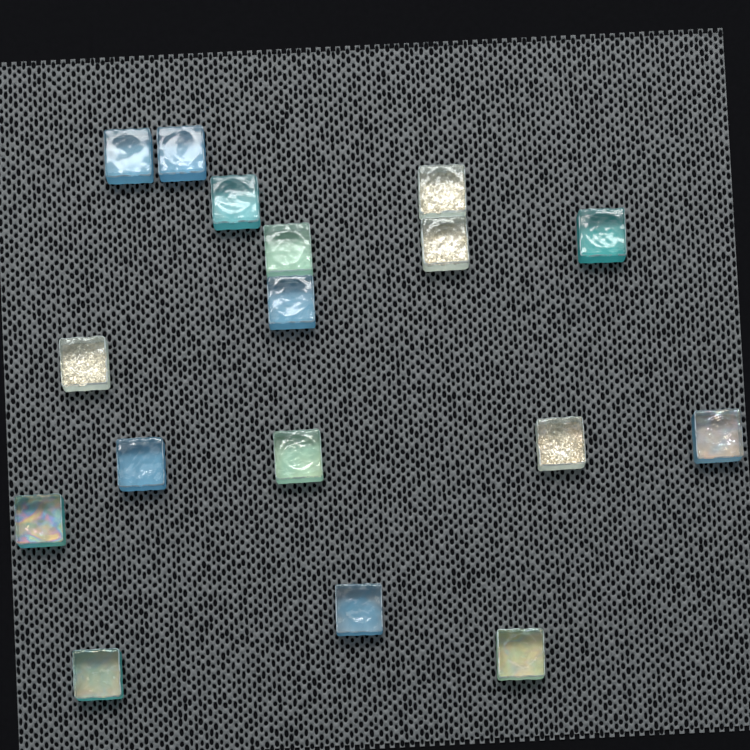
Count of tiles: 17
